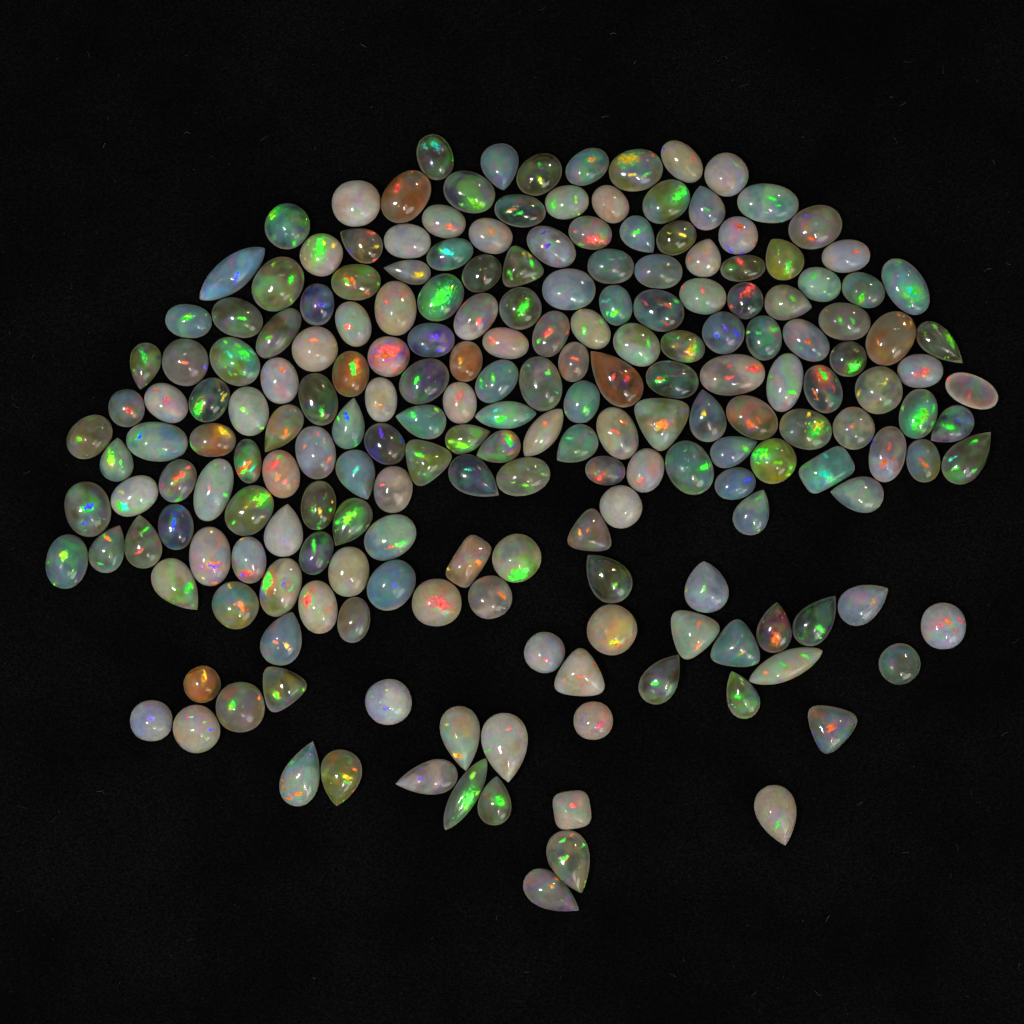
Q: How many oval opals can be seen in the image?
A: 109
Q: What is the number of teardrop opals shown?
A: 48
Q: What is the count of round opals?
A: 31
